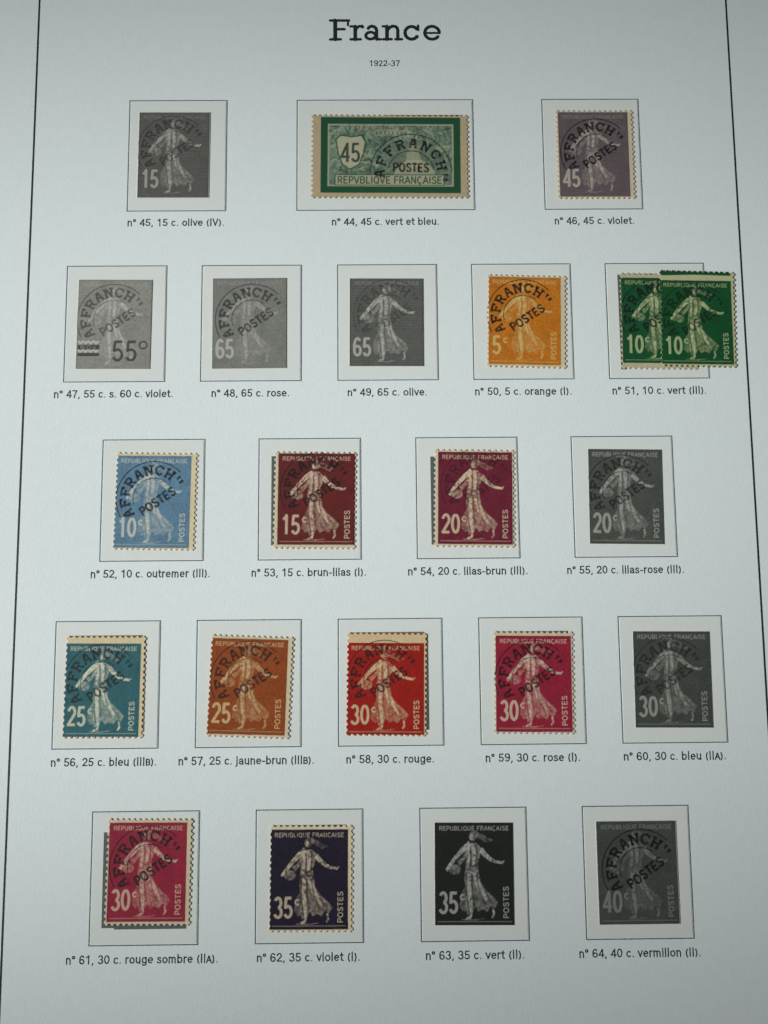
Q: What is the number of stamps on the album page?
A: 22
